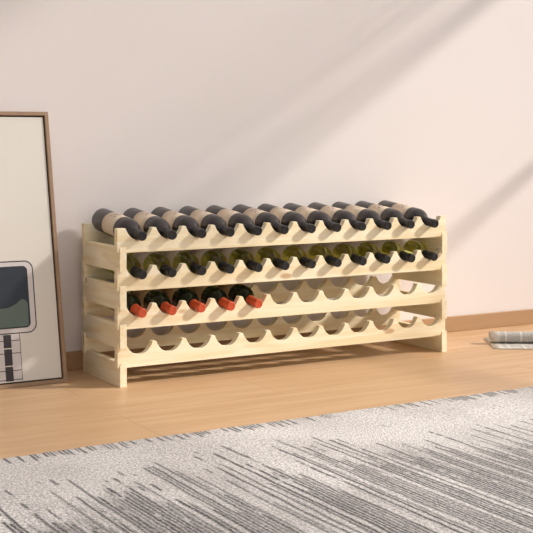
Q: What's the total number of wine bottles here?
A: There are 29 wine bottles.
